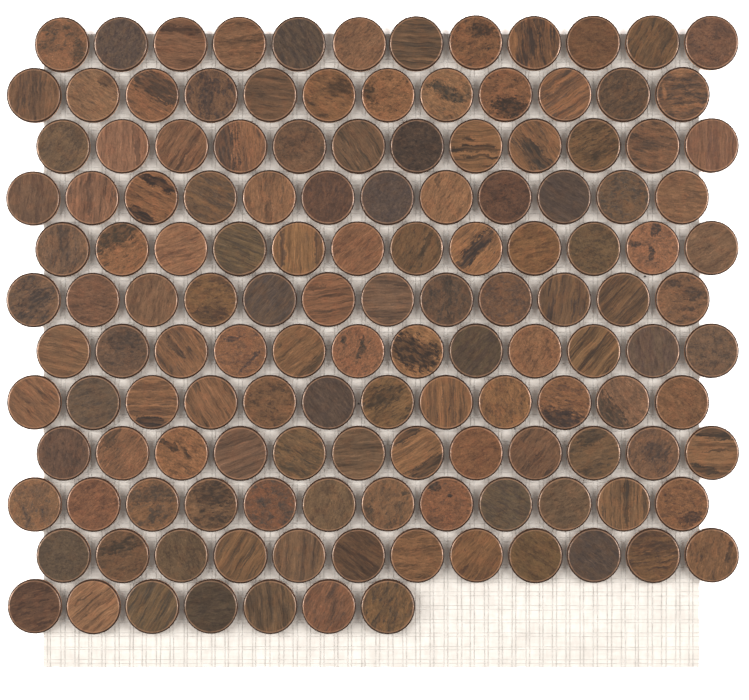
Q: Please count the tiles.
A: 139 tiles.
